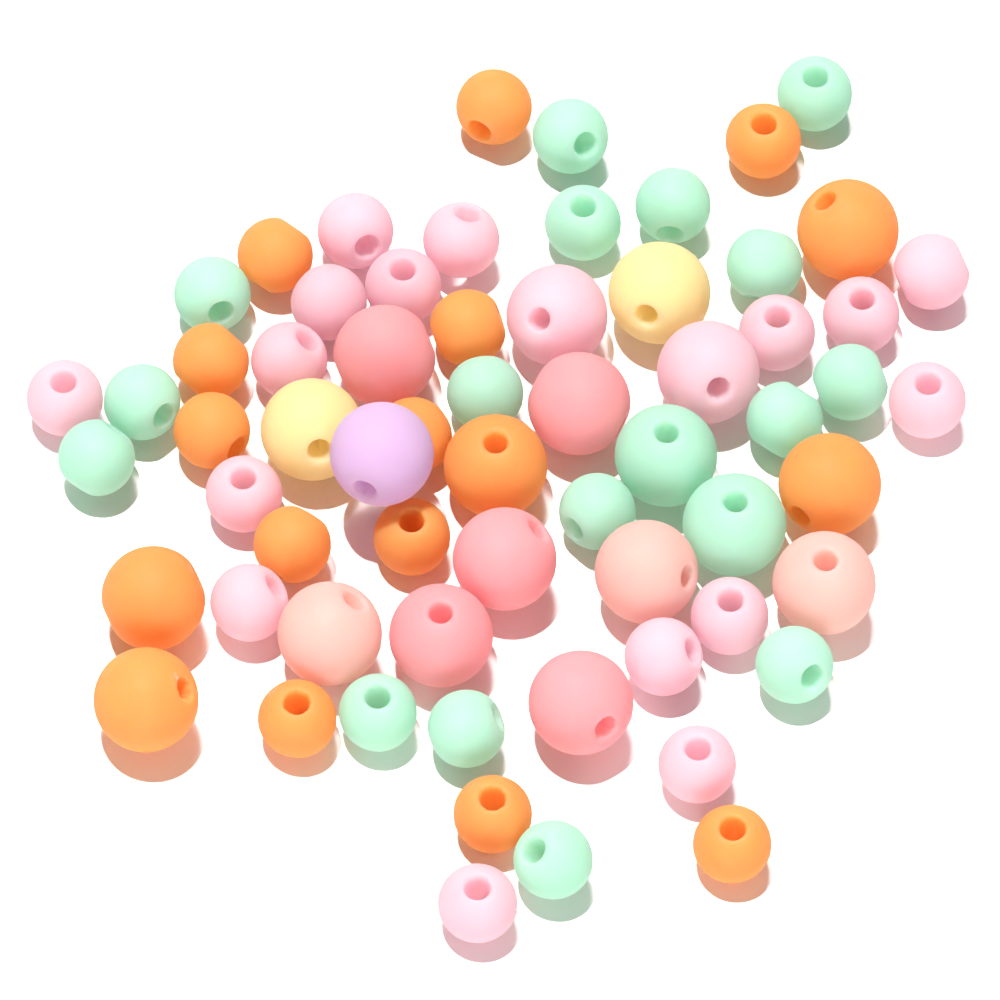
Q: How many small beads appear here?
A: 44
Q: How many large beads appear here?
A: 20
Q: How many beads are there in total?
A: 64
